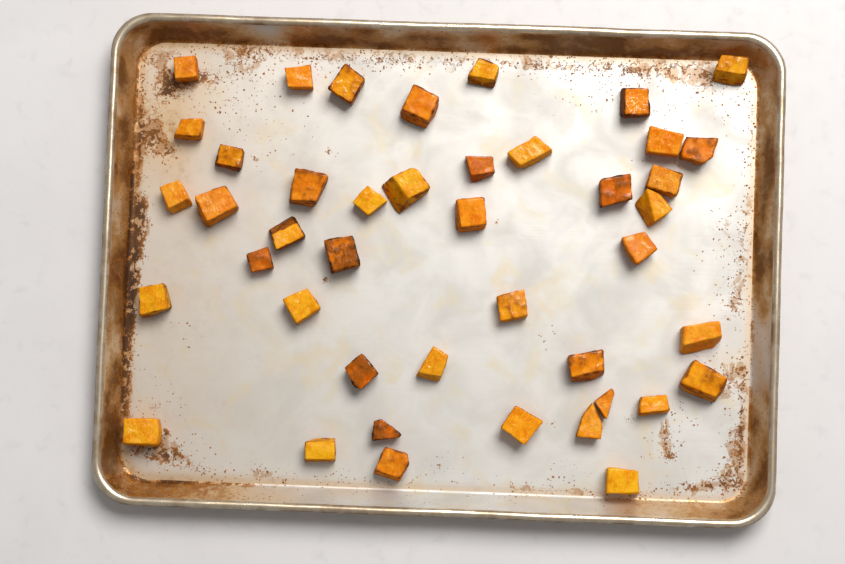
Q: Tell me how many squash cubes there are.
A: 43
